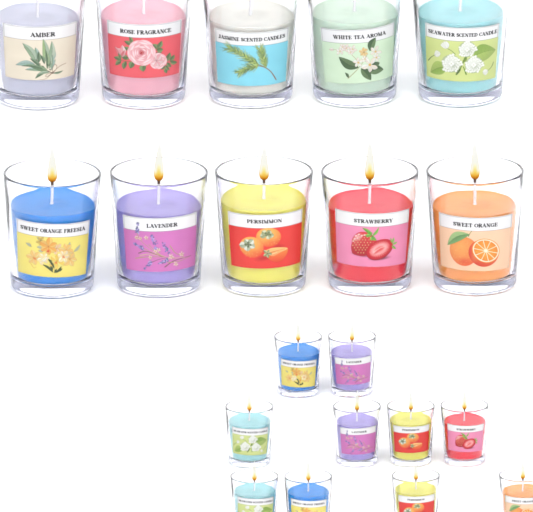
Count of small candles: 10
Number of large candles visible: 10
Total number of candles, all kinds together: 20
